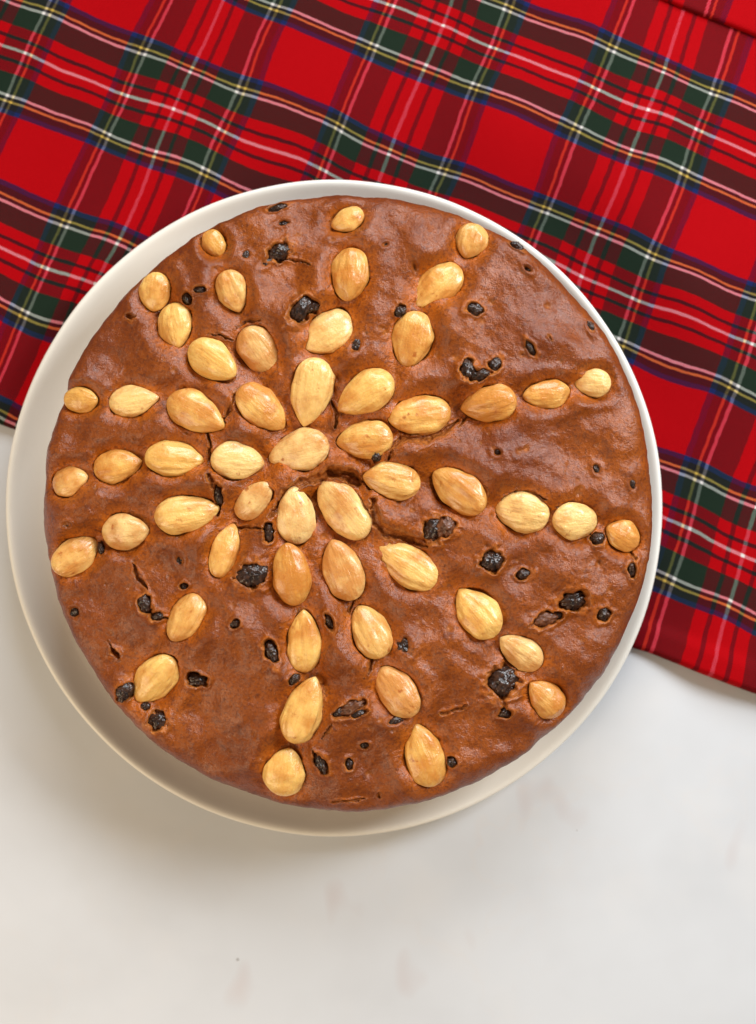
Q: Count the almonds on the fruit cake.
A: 54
